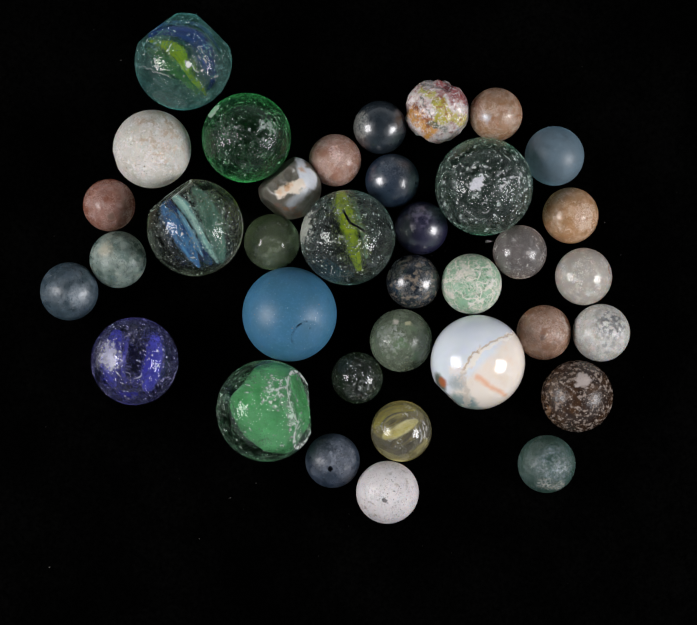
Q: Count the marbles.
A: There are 36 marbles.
